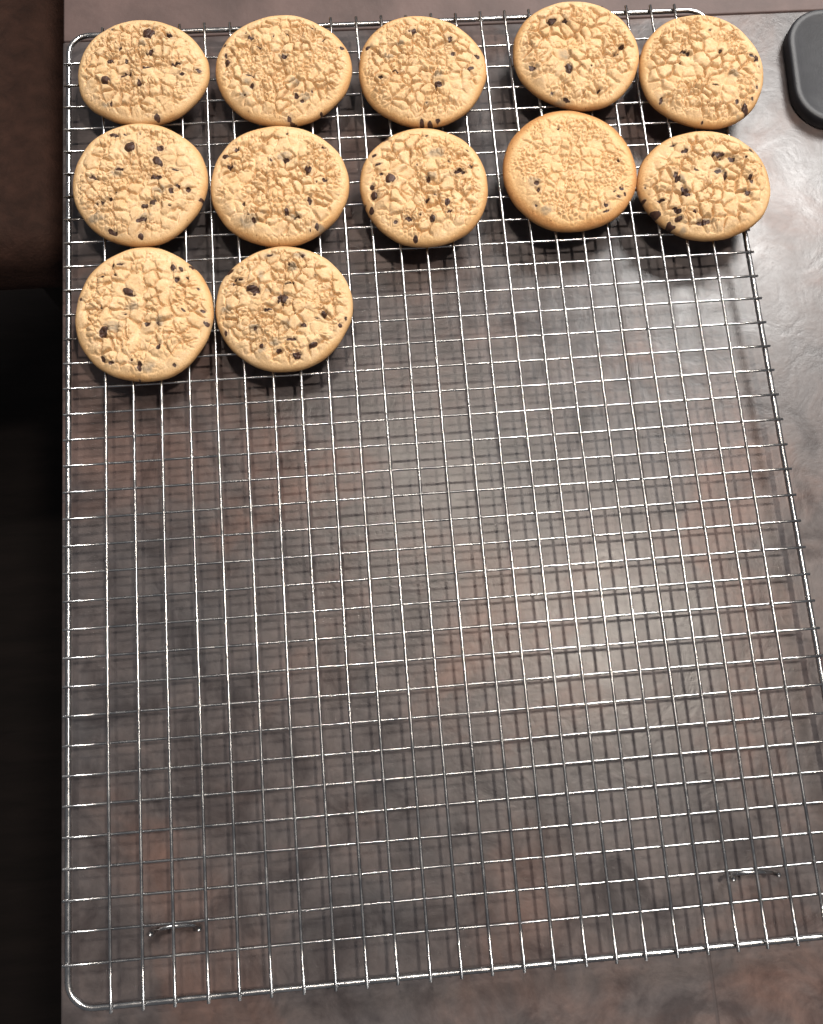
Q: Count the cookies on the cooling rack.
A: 12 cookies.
